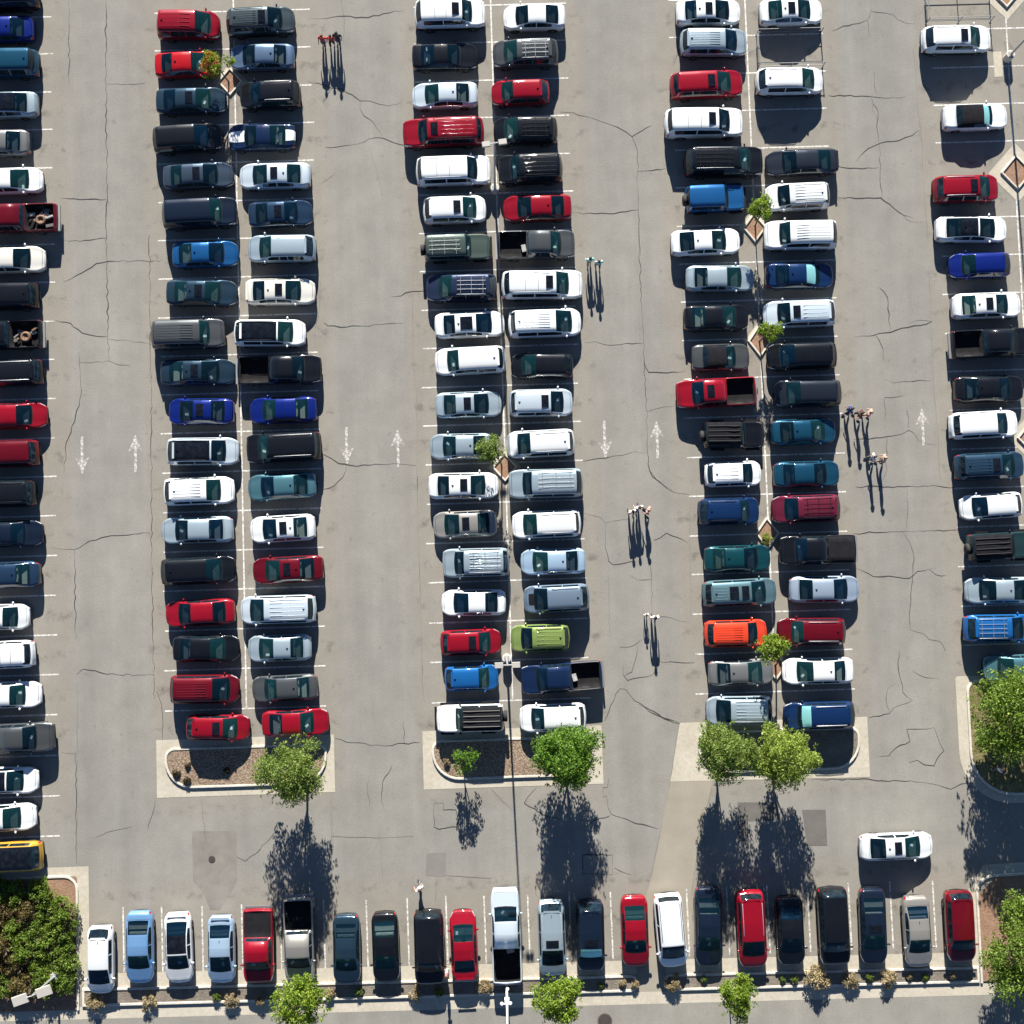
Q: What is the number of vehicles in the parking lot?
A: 173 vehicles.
